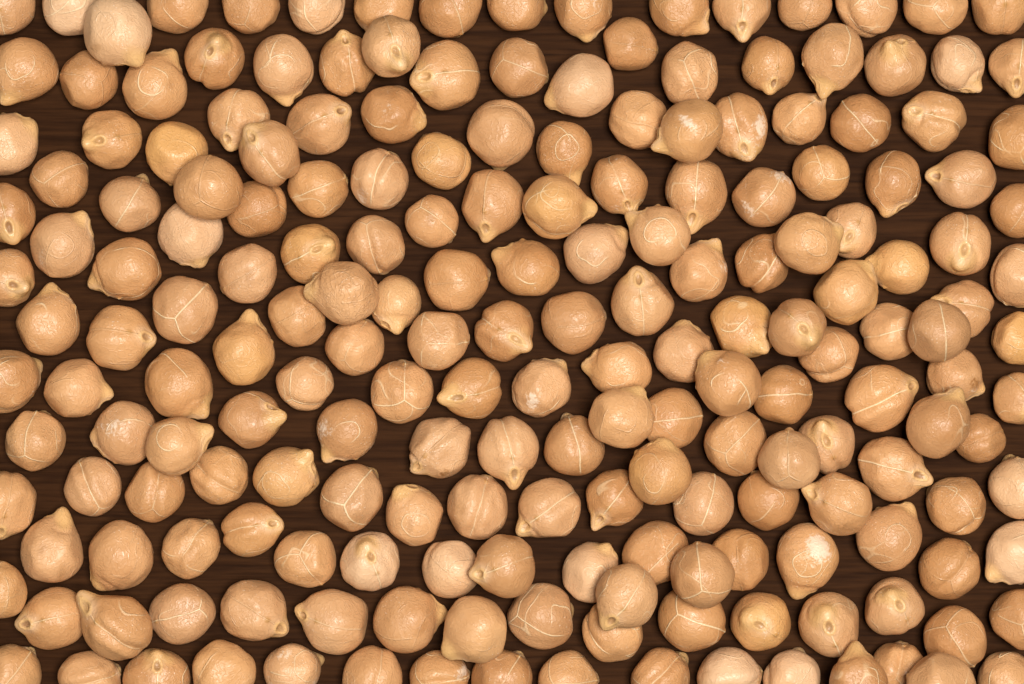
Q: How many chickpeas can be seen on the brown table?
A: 200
